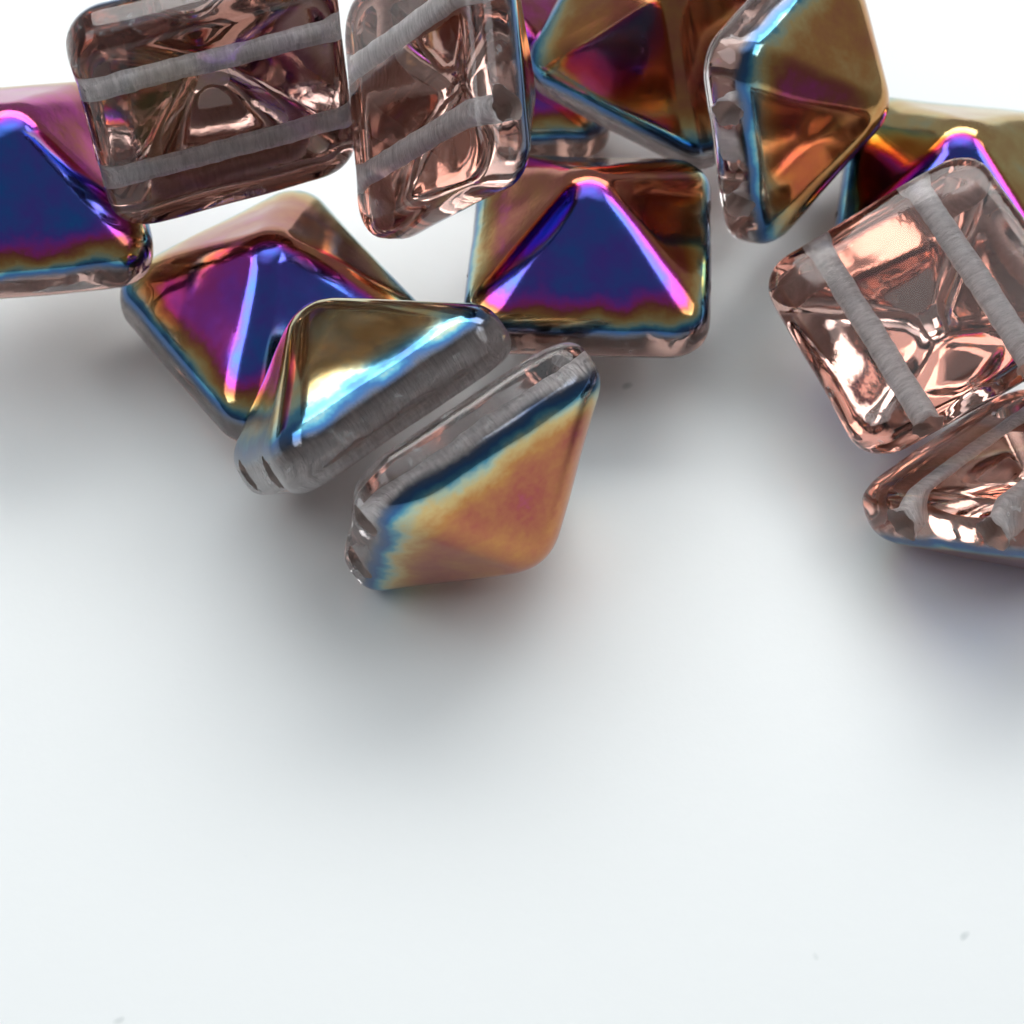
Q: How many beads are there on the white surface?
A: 13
